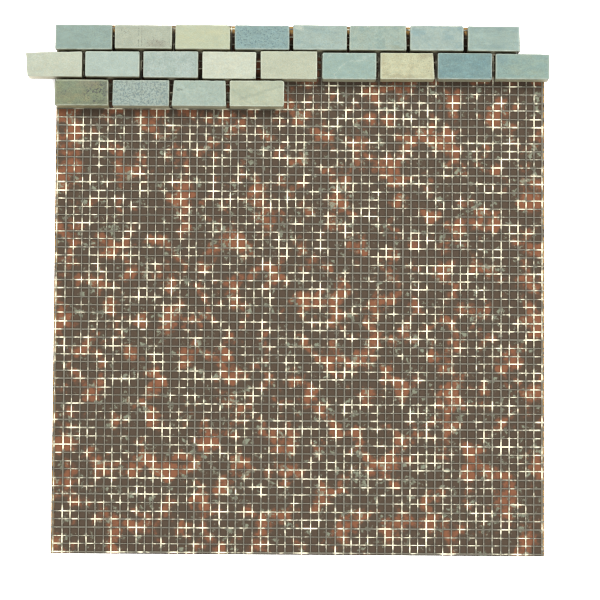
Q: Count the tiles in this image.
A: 21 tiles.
